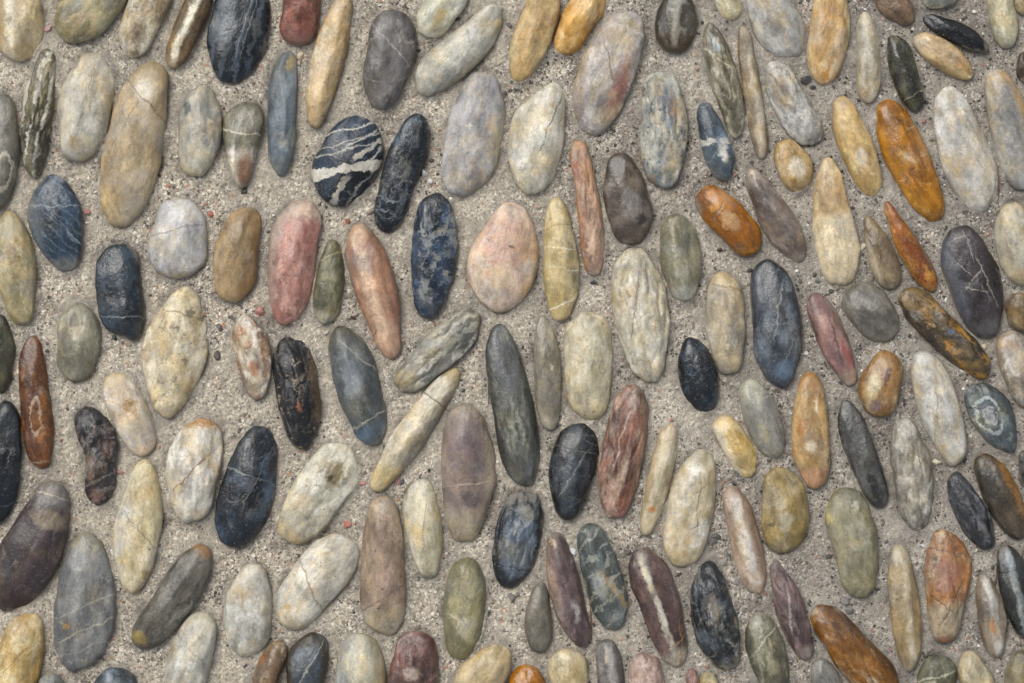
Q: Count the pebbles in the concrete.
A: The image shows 155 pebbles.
